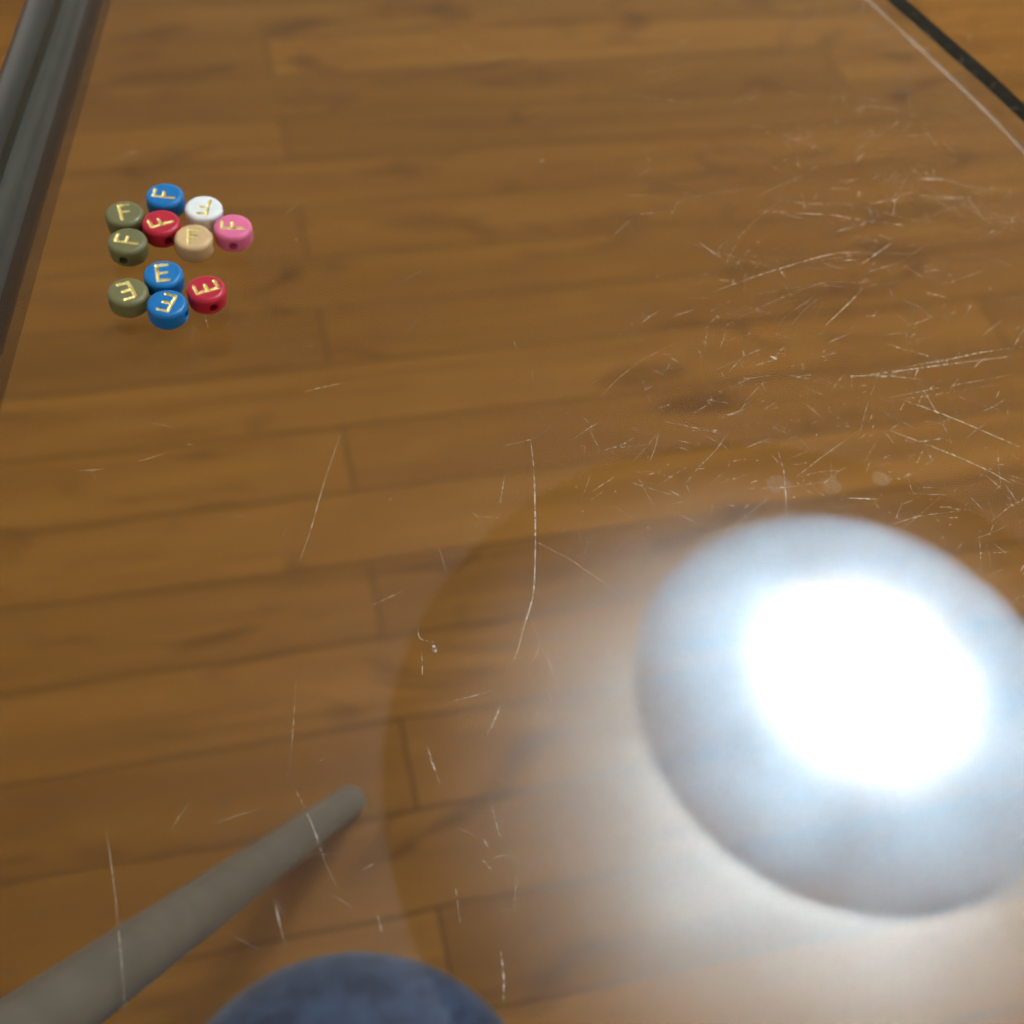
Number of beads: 11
